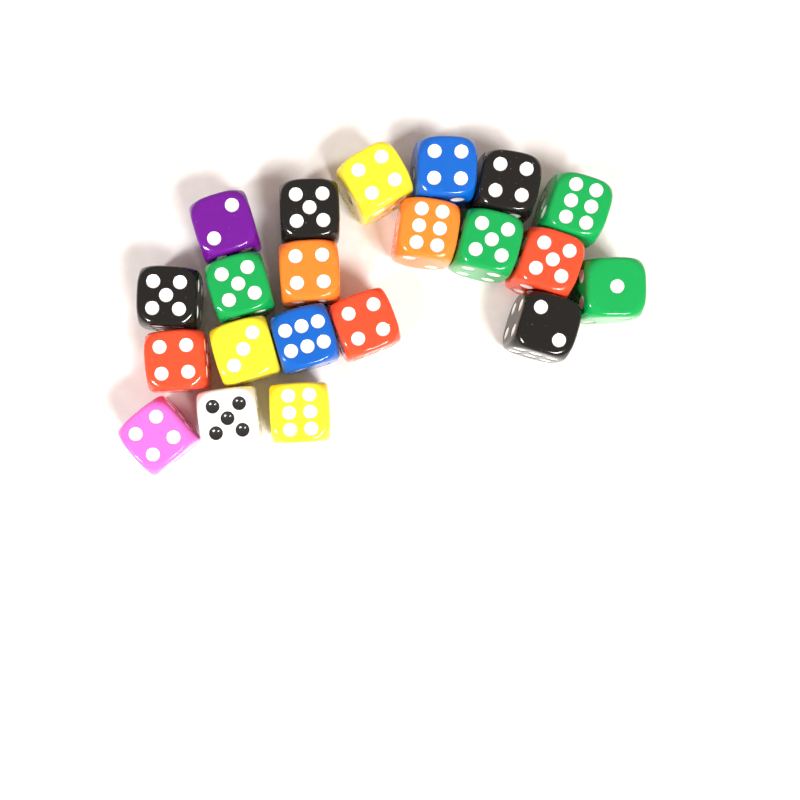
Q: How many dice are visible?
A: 21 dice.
